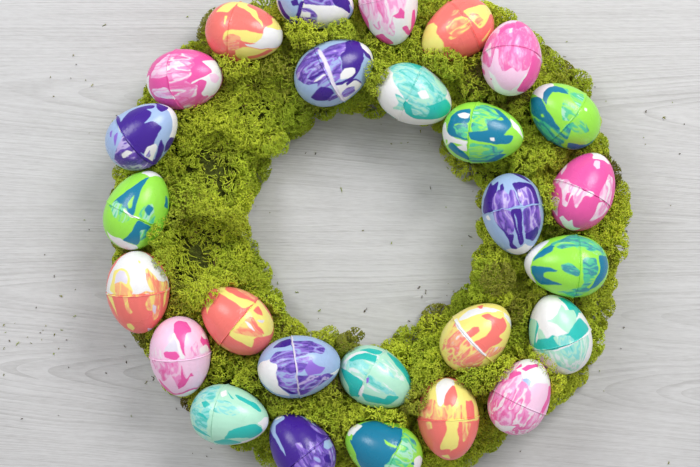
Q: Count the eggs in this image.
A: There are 27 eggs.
